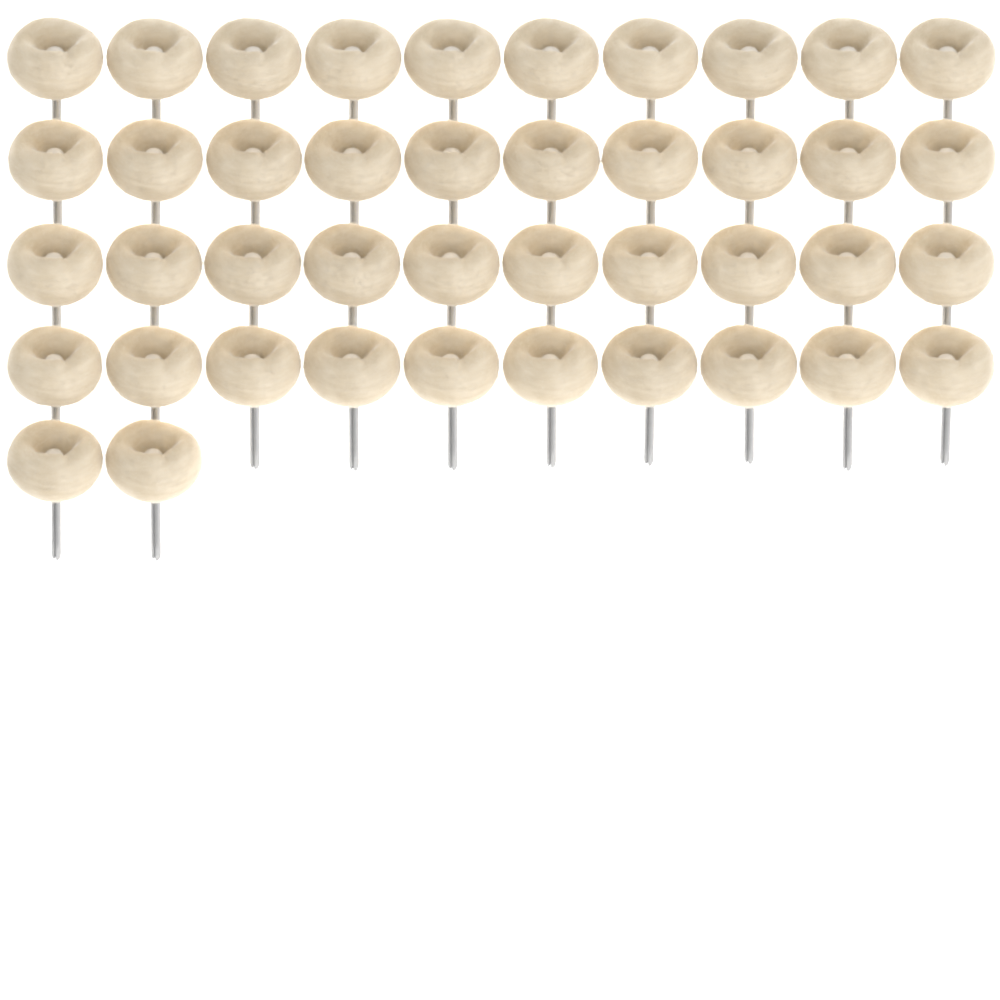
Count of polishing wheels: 42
